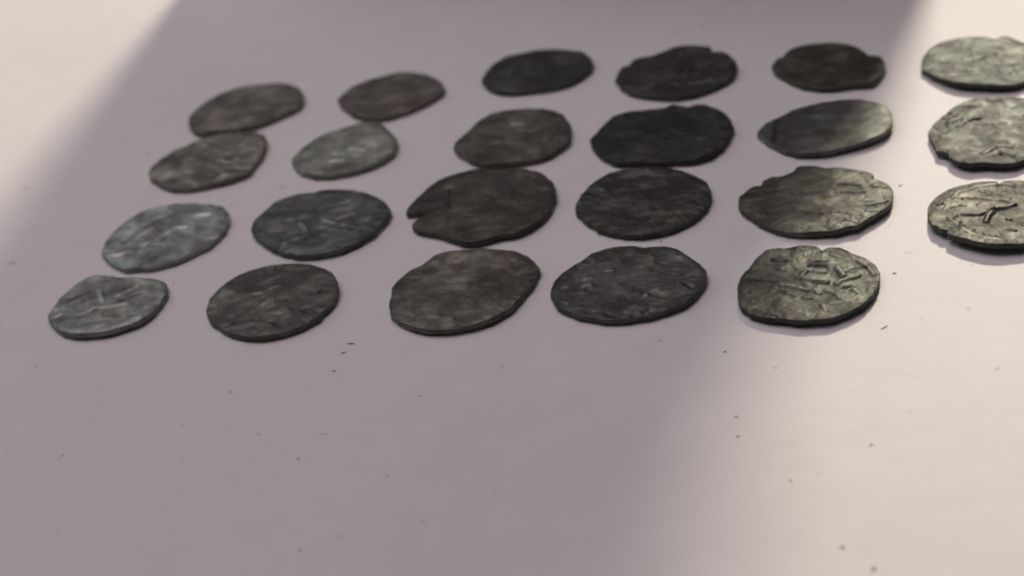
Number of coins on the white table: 23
